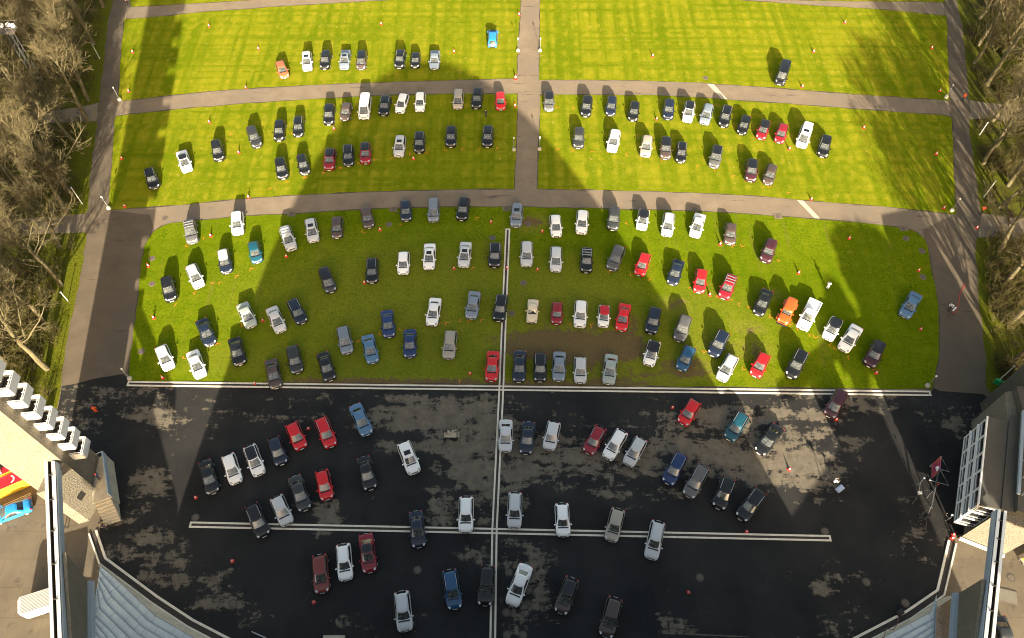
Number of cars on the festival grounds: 179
